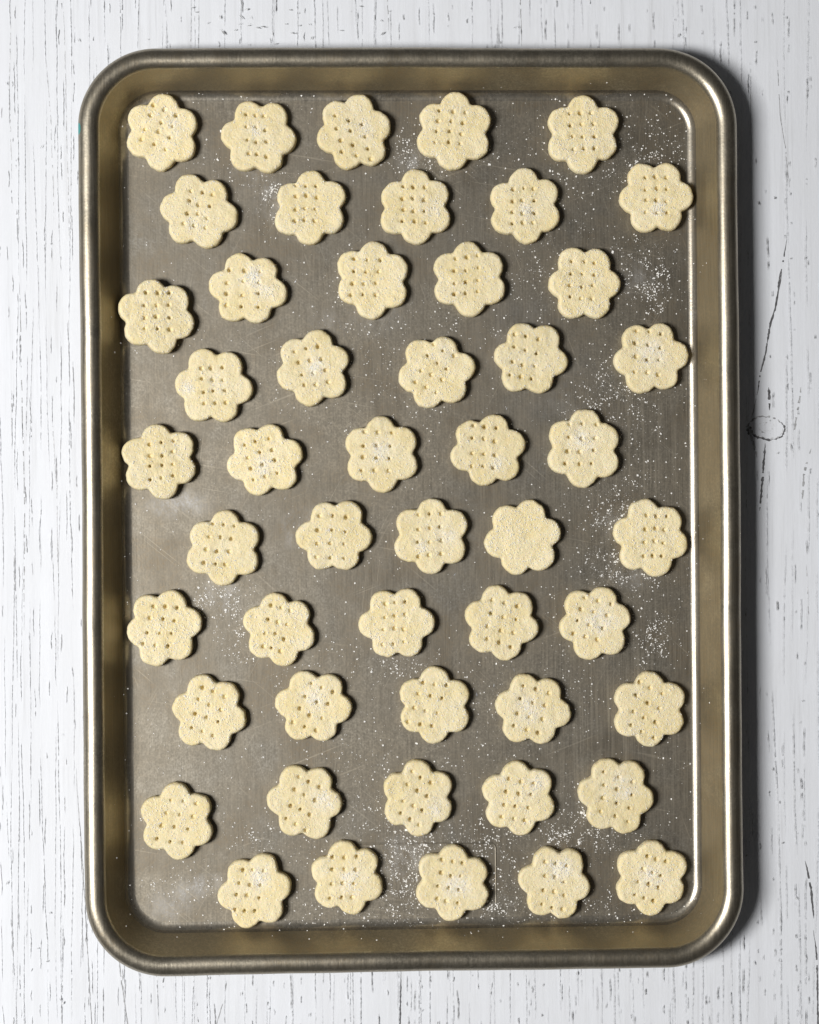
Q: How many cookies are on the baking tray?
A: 50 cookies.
